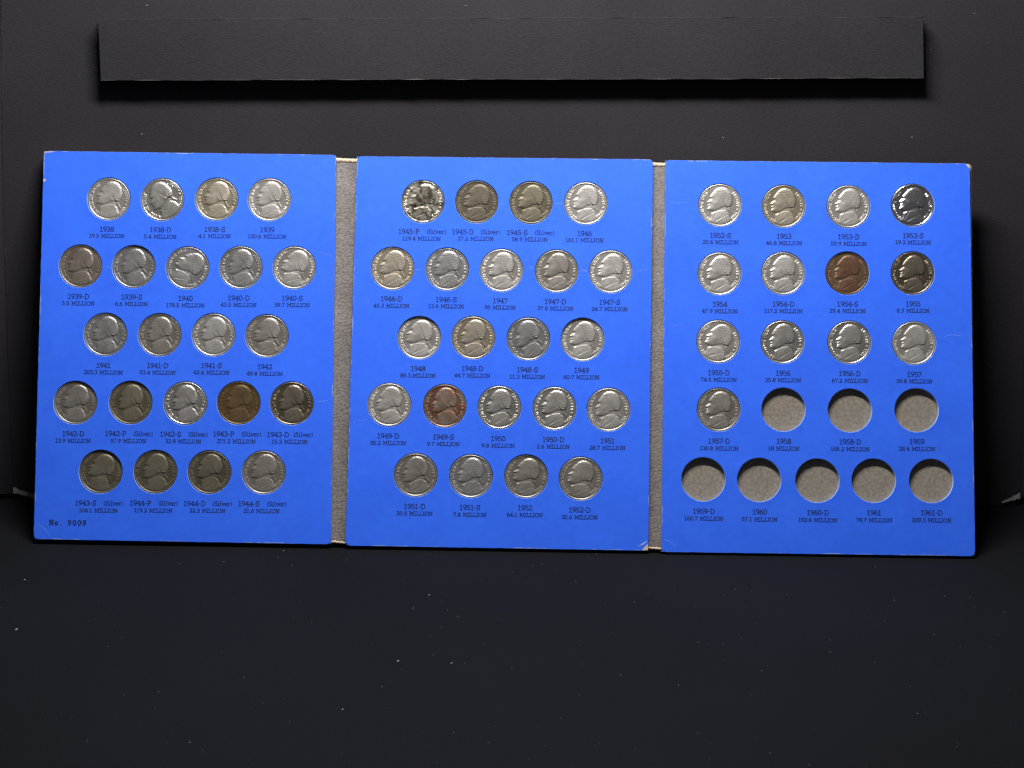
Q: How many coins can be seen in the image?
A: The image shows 57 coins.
